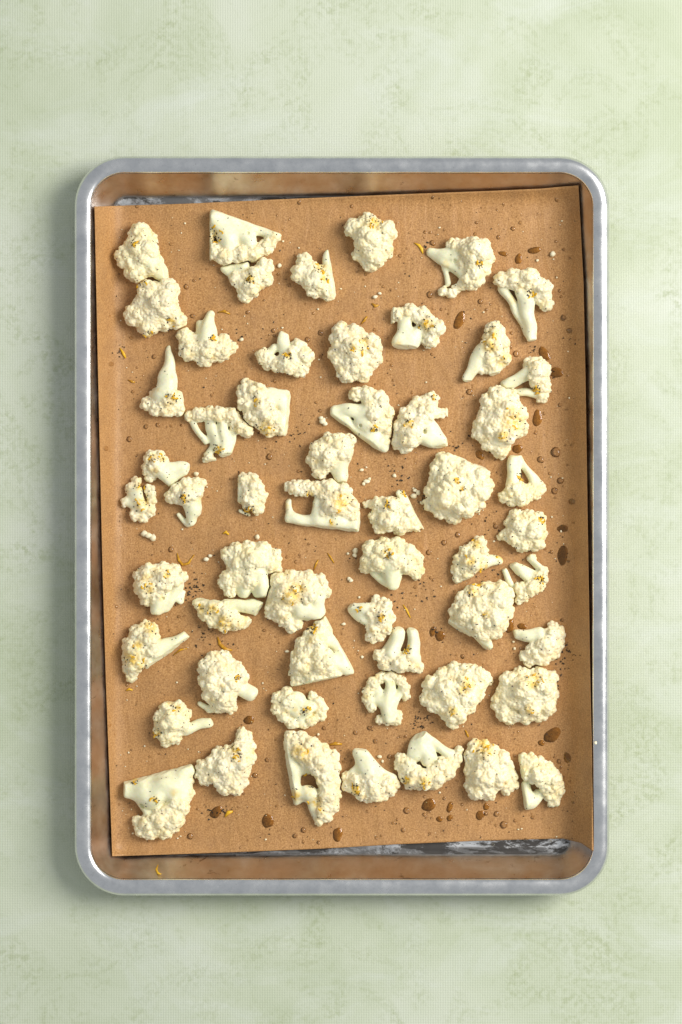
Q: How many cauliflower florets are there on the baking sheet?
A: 56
